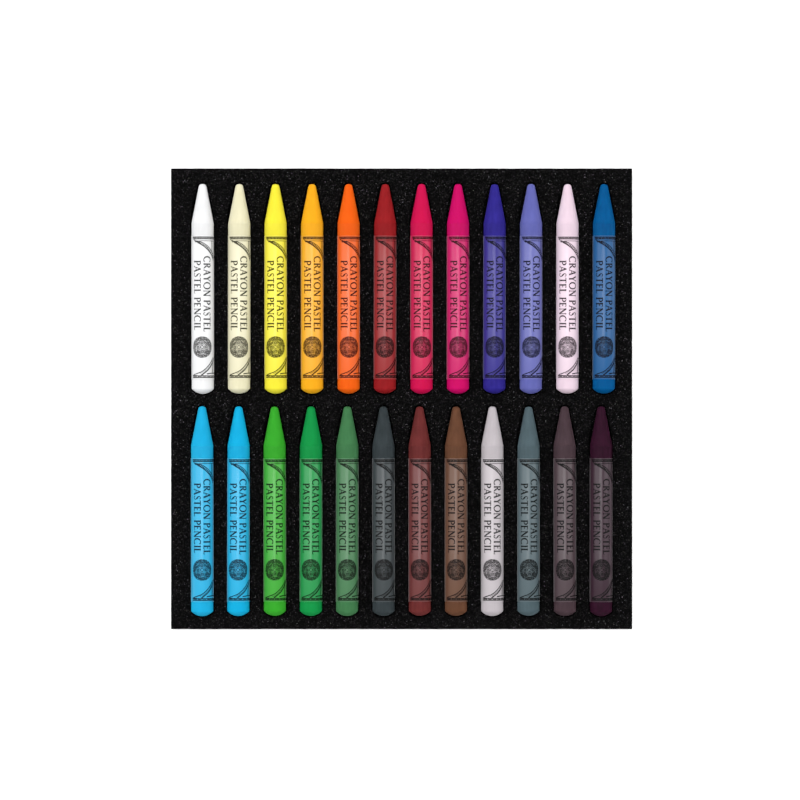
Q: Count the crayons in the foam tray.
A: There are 24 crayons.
